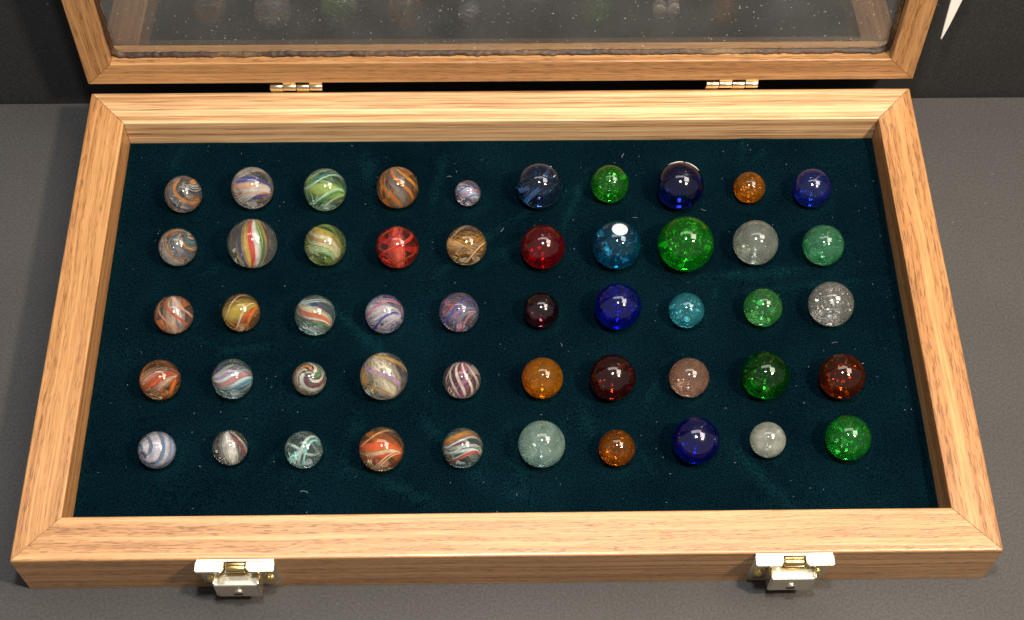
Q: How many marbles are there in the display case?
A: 50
